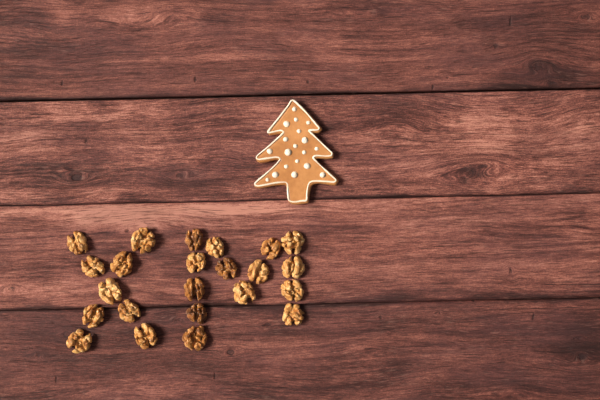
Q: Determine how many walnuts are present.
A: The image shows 23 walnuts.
